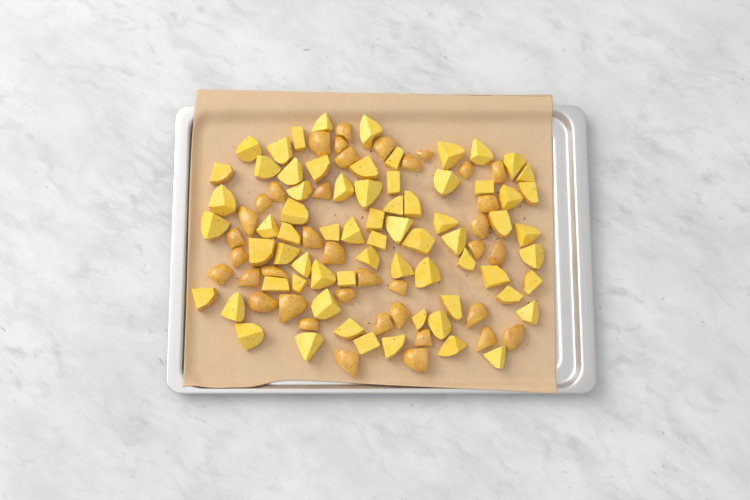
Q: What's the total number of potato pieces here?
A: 107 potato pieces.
